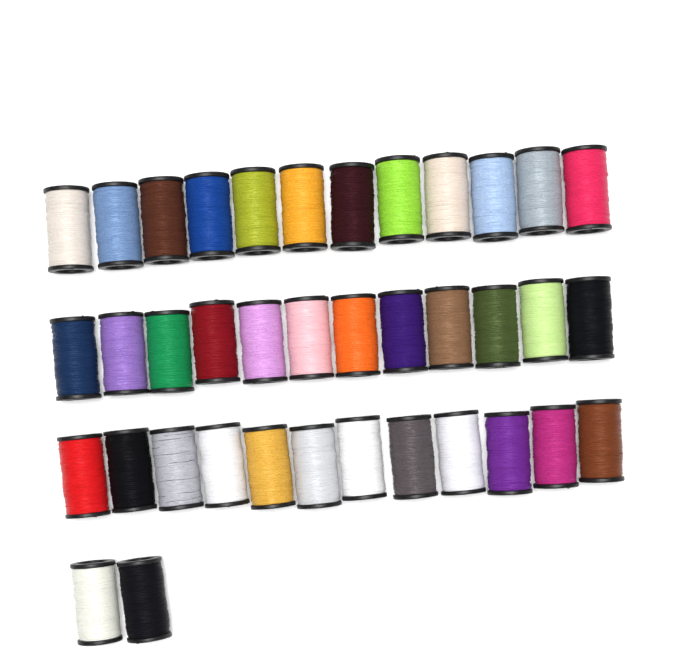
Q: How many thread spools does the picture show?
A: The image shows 38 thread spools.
